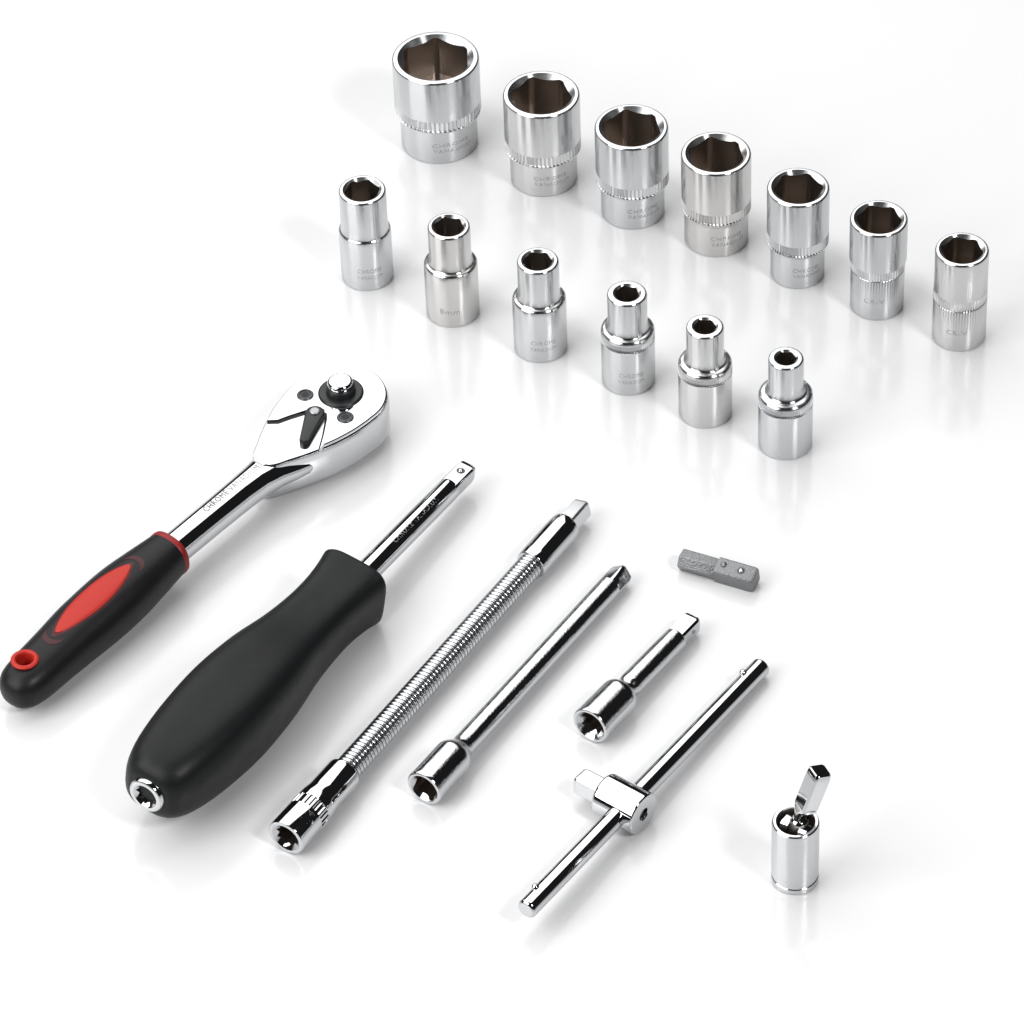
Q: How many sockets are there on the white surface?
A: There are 13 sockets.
